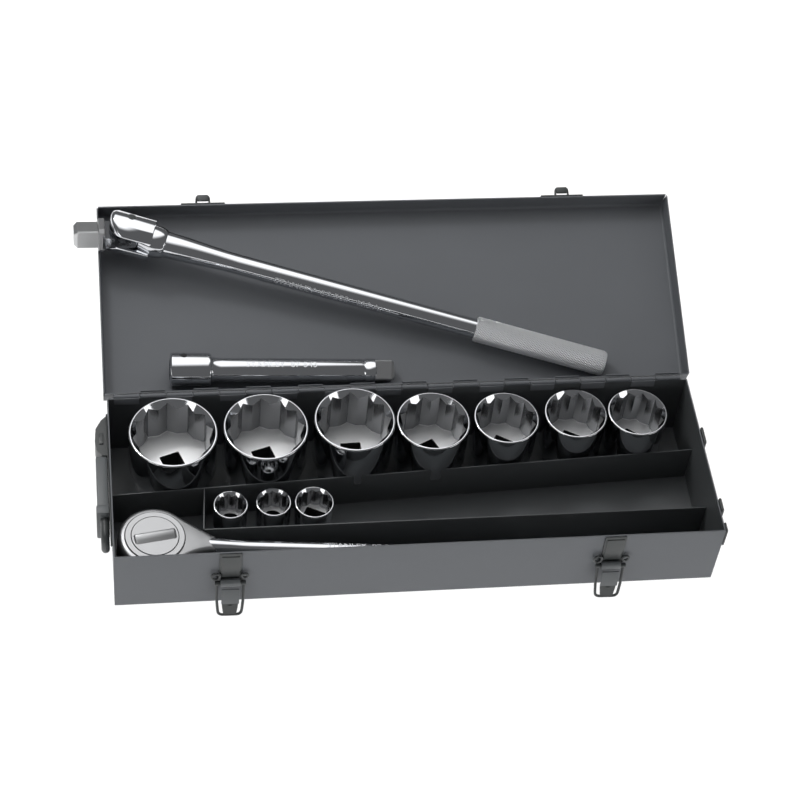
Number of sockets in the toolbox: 10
